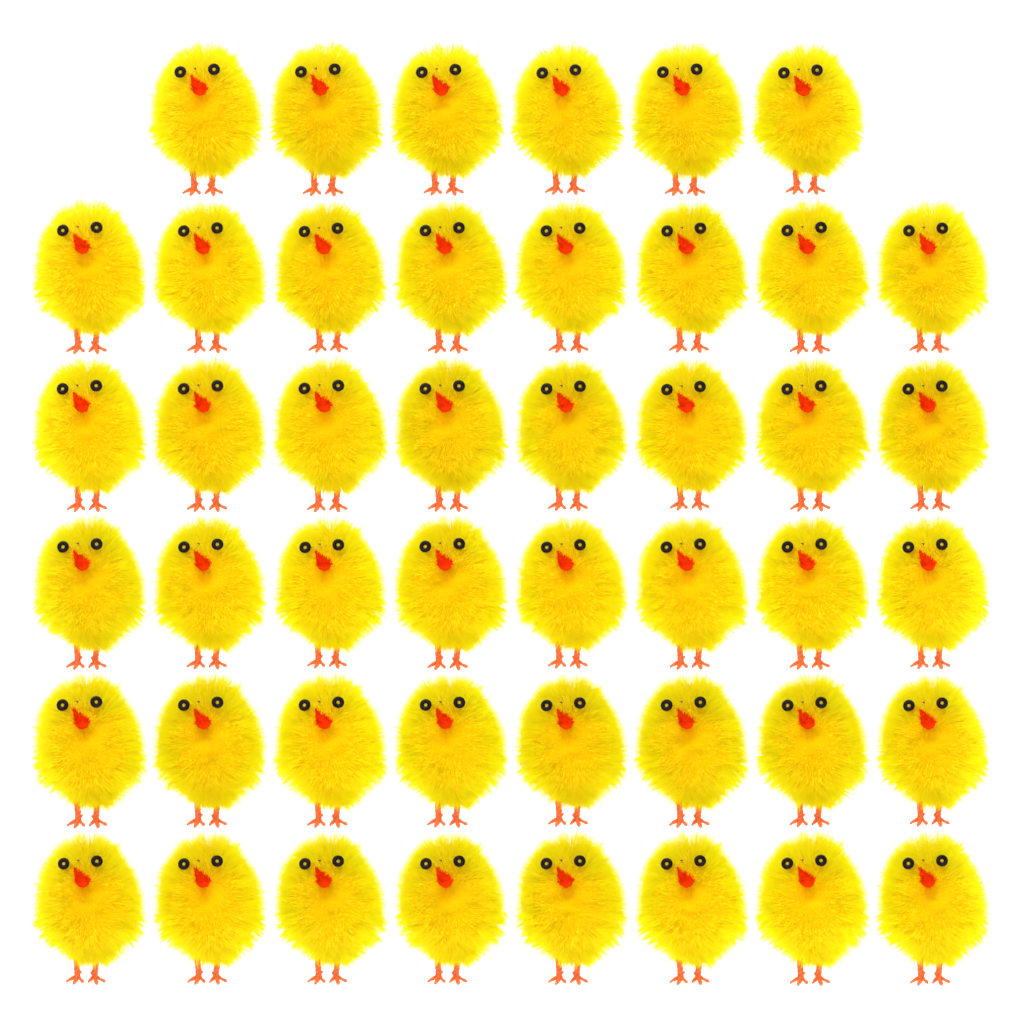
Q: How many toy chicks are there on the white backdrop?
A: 46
